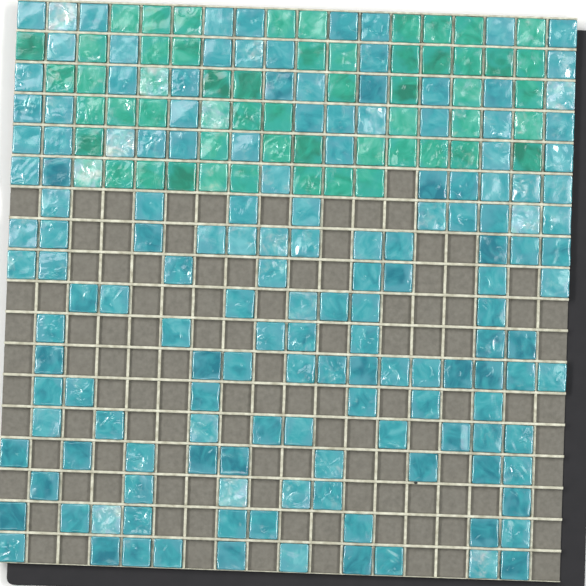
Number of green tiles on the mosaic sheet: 56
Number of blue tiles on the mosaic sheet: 155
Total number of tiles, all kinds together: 211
